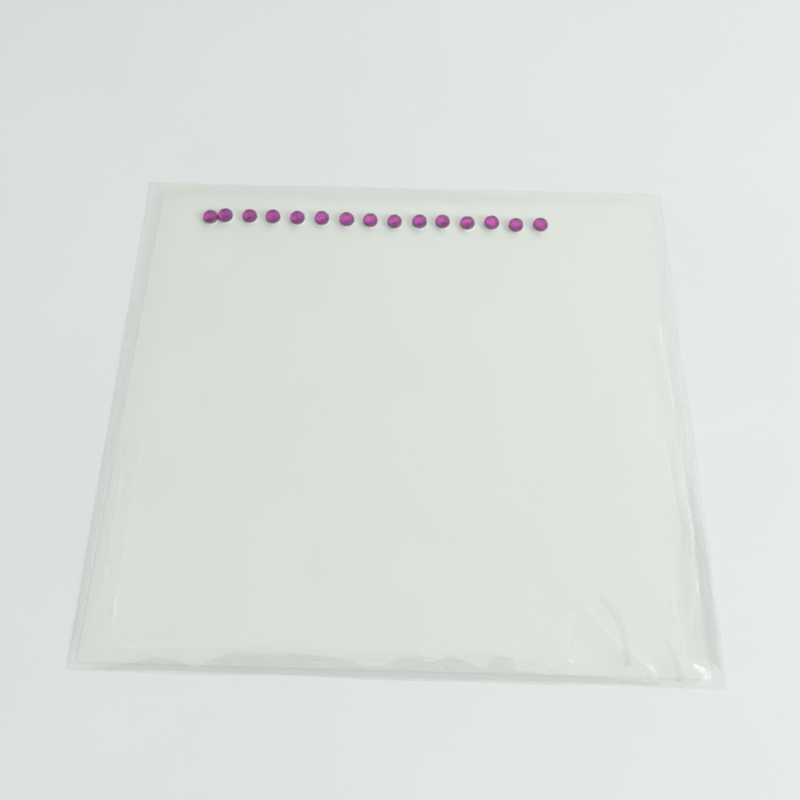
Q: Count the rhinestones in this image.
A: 15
